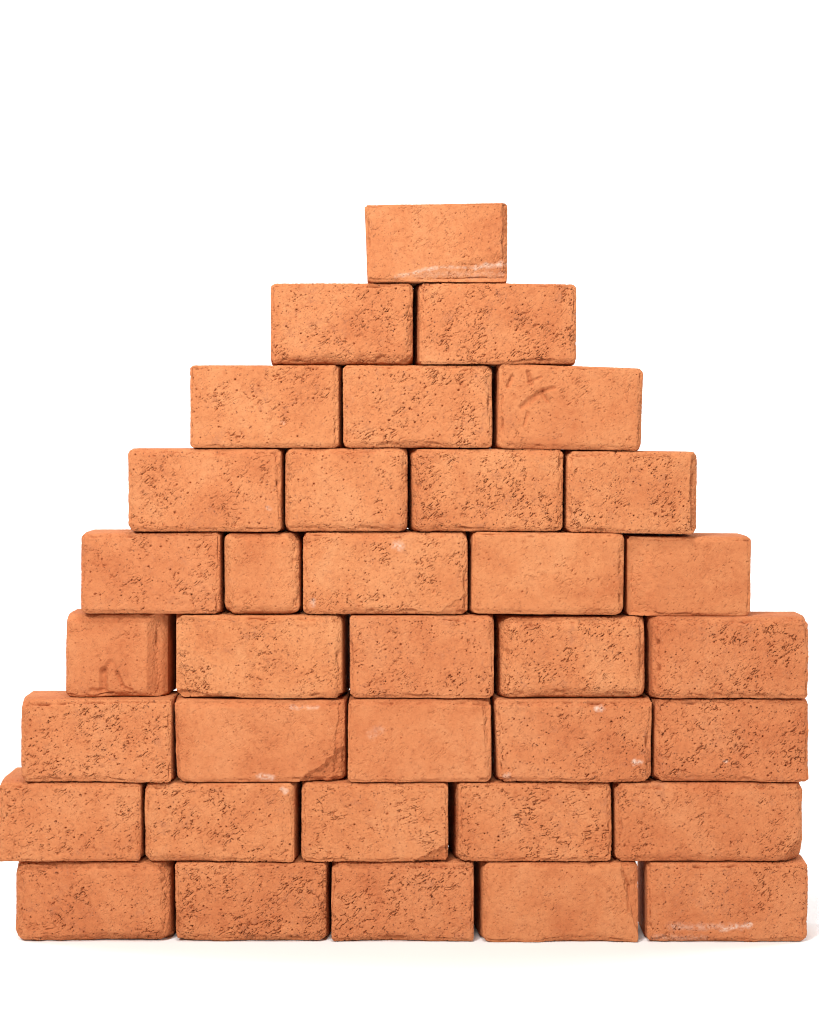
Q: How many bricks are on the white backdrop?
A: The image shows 35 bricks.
